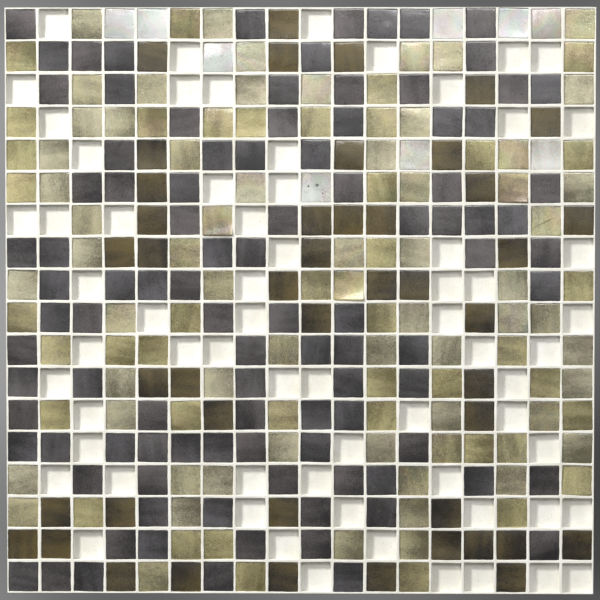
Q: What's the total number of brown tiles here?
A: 45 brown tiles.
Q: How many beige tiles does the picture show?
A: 105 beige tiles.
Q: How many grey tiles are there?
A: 100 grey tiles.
